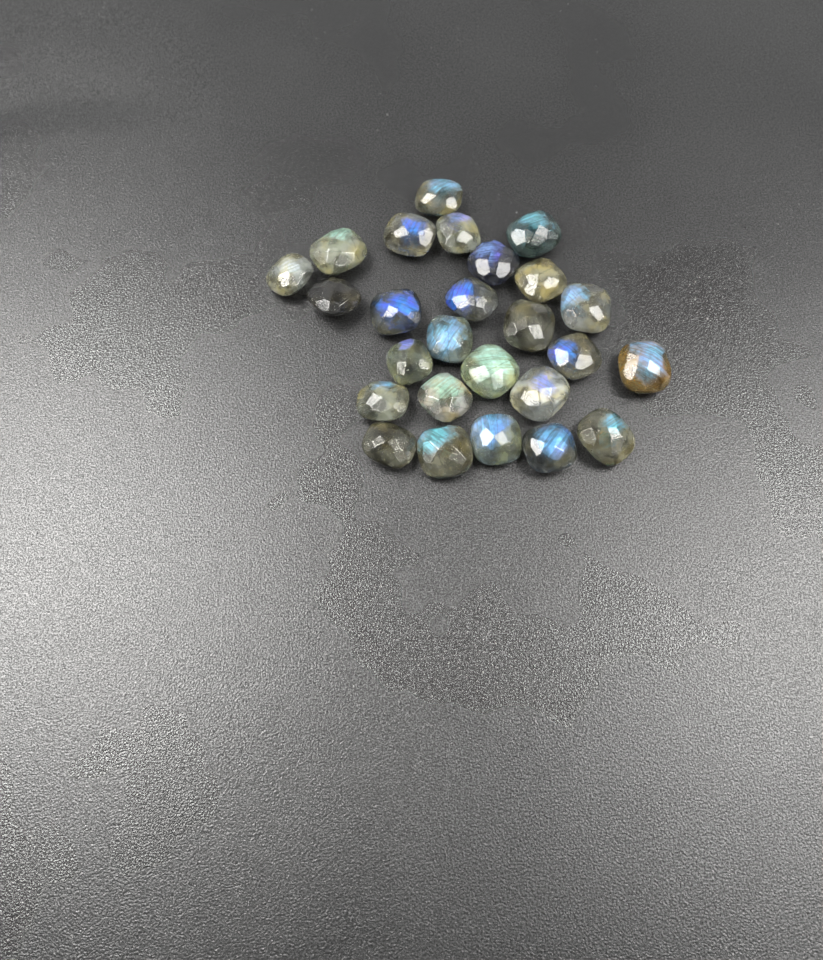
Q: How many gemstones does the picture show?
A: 26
